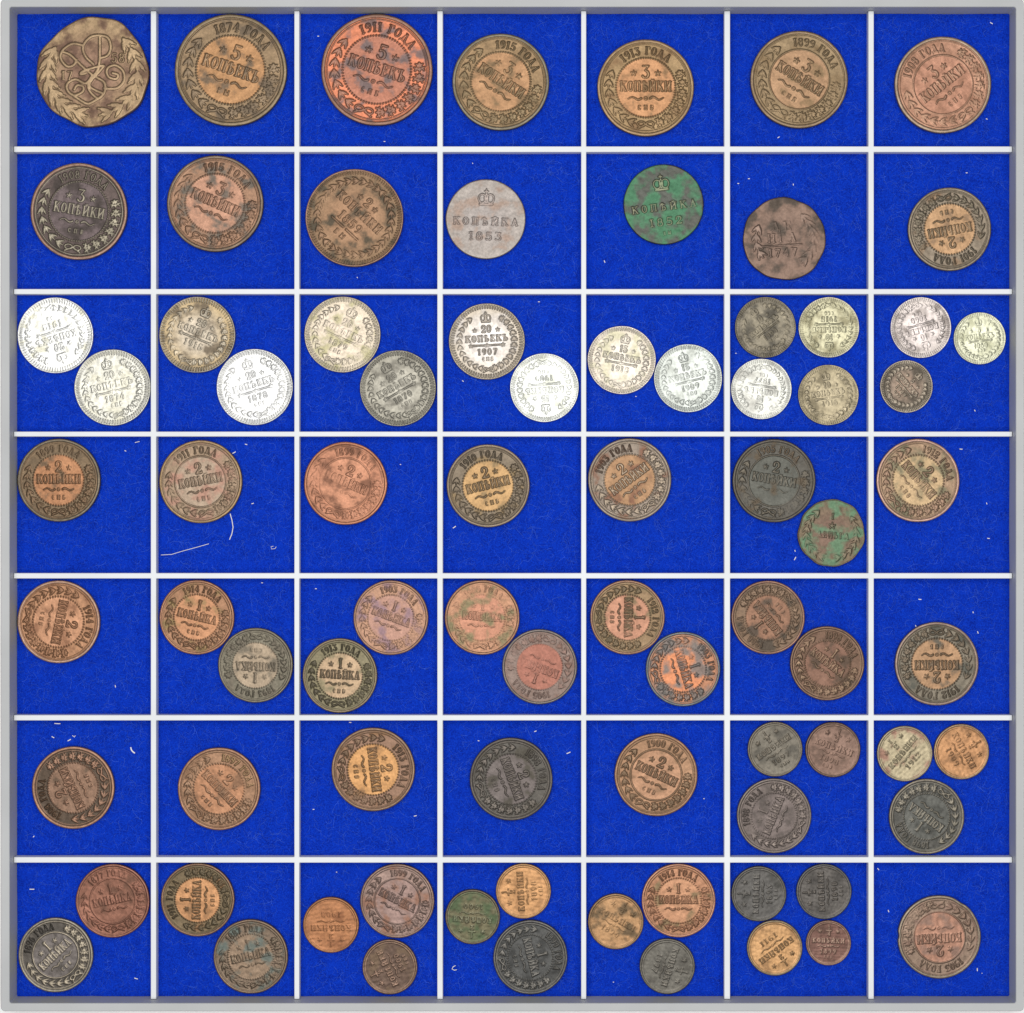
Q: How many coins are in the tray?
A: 80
